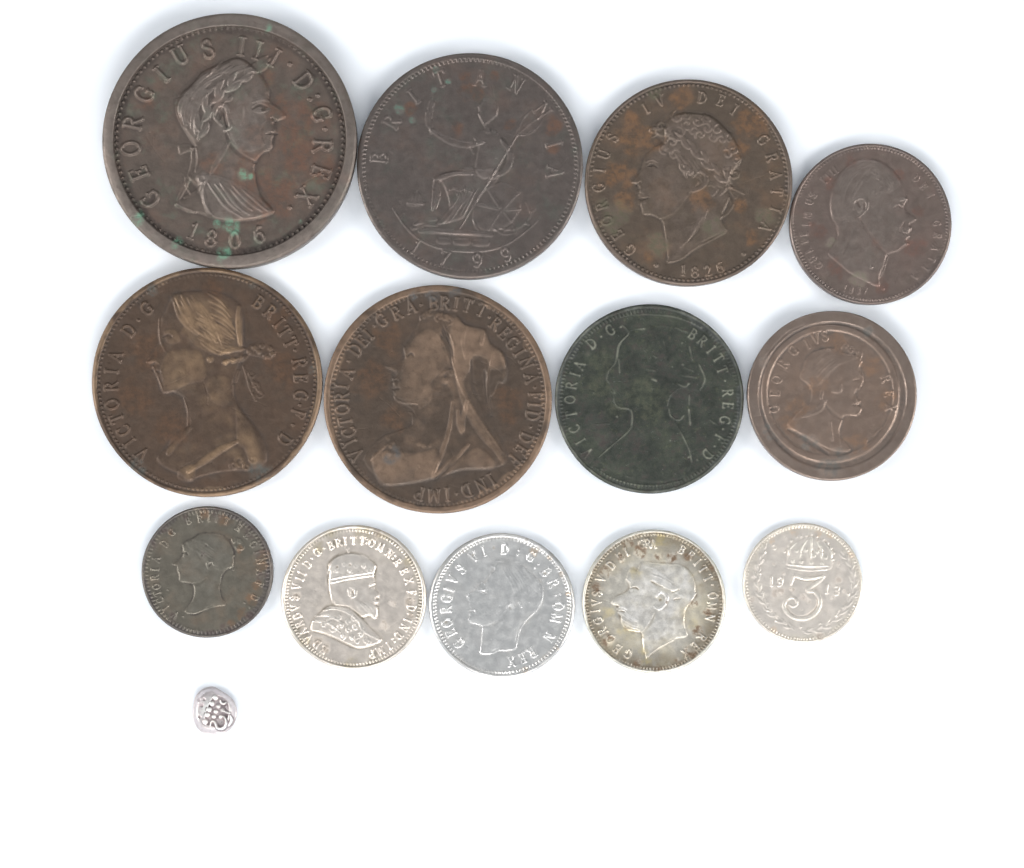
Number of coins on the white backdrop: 14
